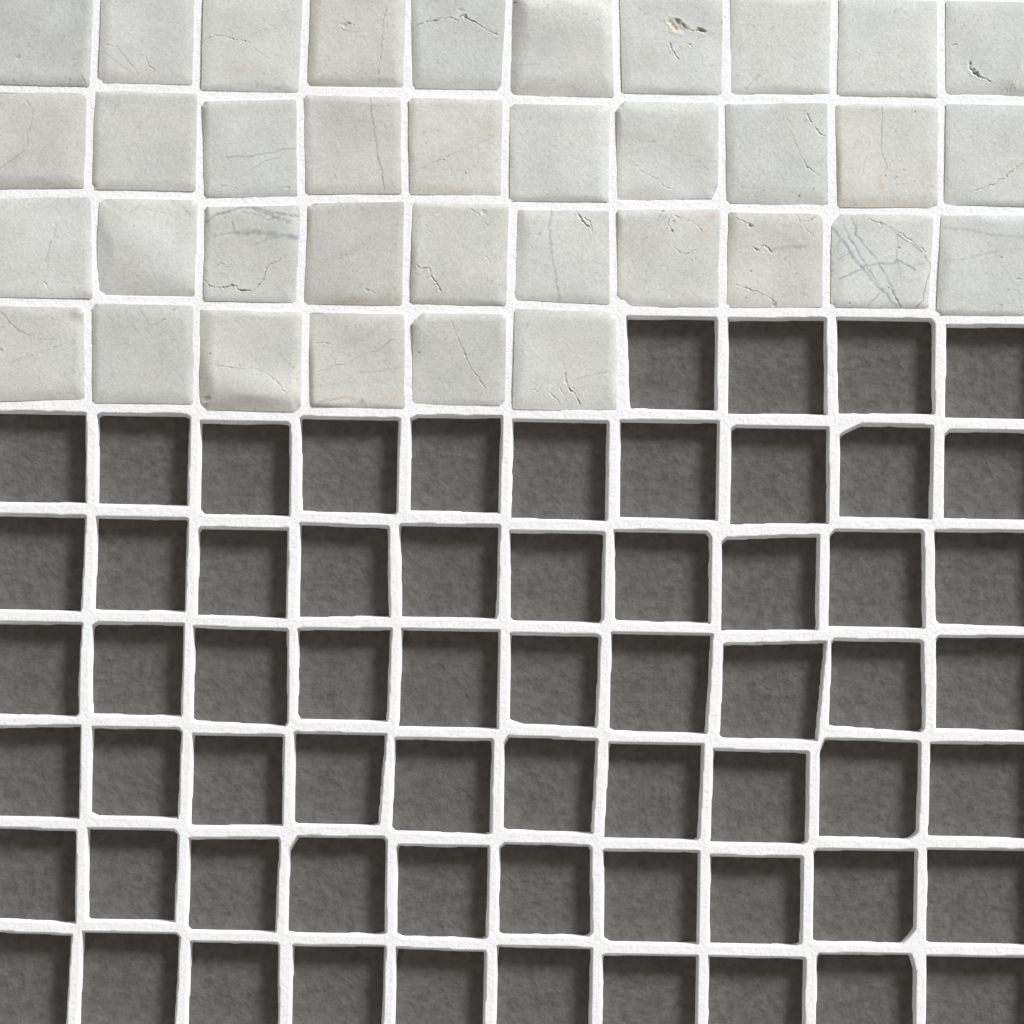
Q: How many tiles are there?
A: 36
